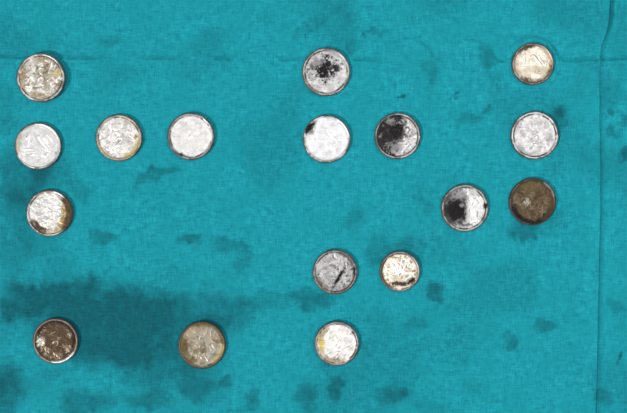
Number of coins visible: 17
